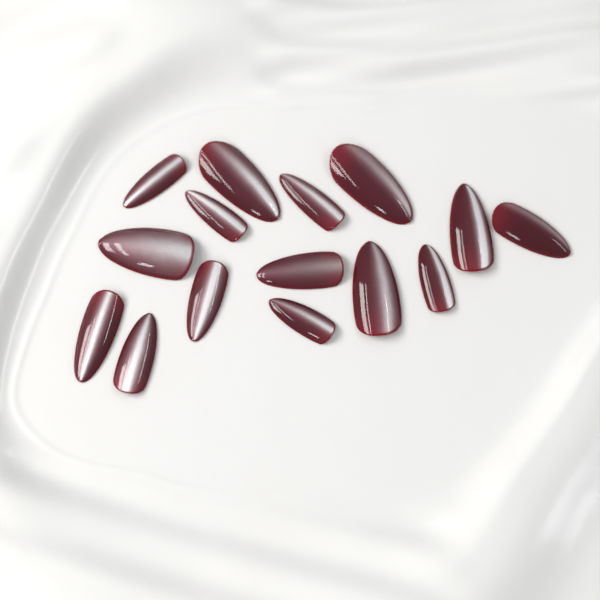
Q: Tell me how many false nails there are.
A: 15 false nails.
